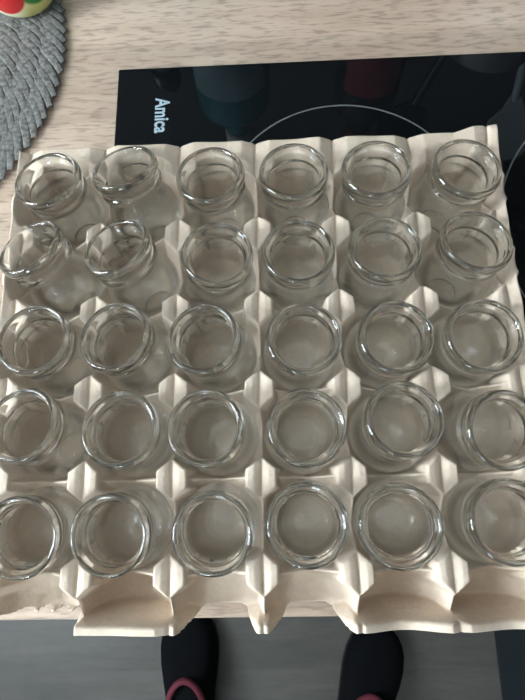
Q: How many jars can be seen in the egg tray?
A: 30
